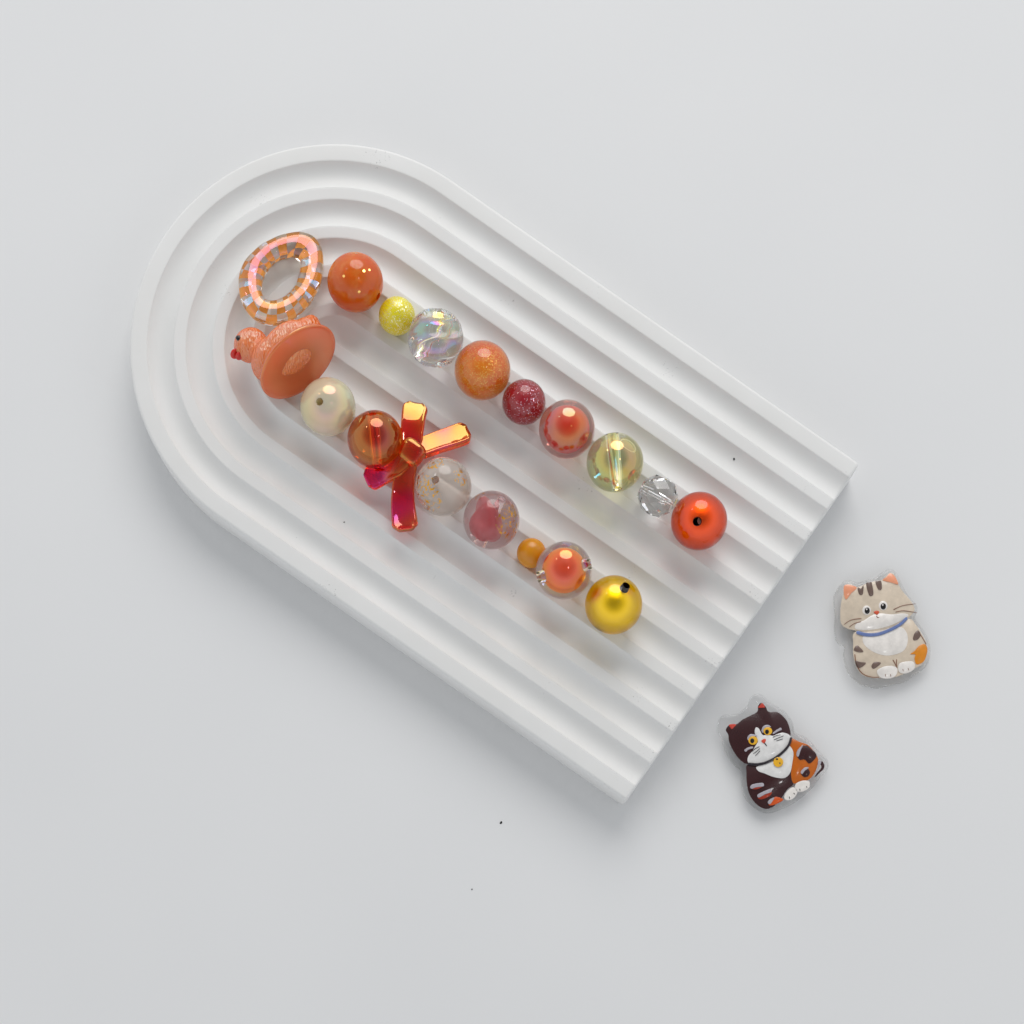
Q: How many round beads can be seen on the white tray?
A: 16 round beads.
